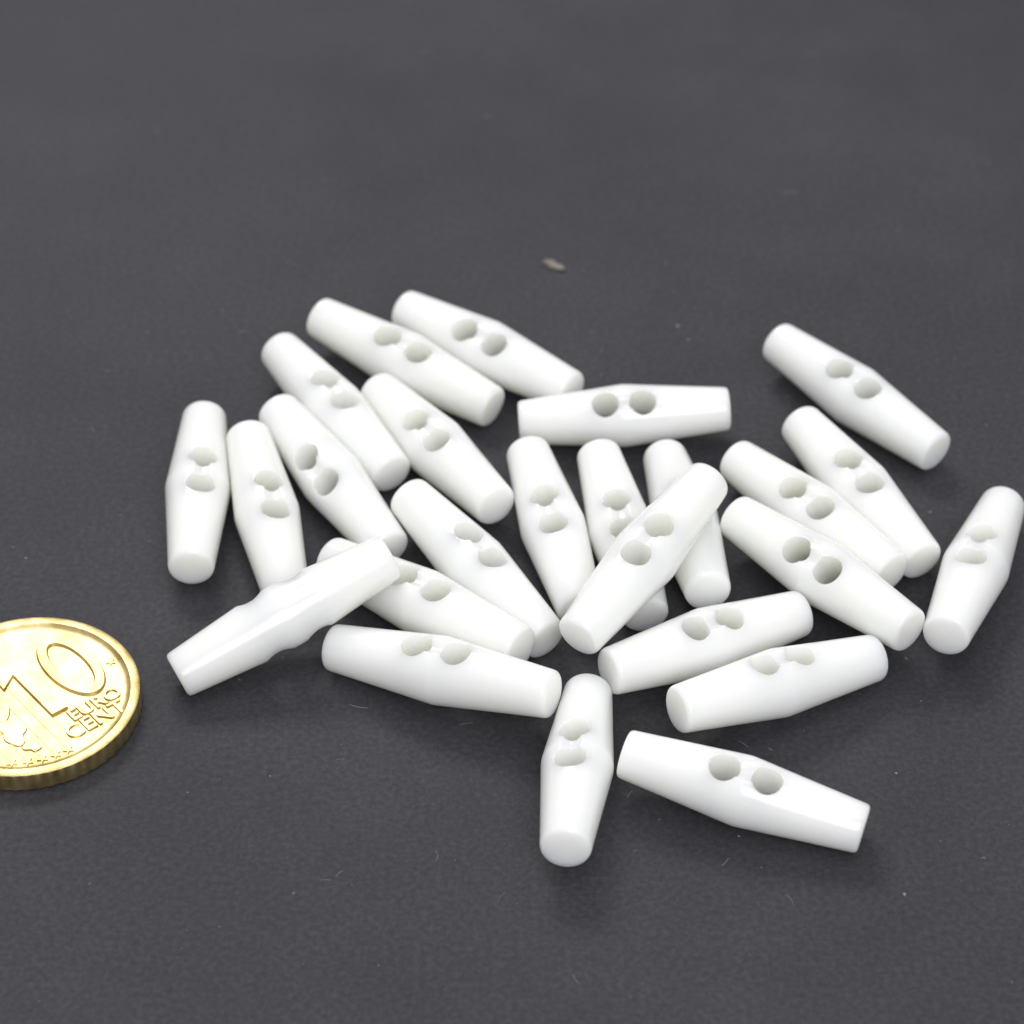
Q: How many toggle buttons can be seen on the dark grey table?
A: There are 25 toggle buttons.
